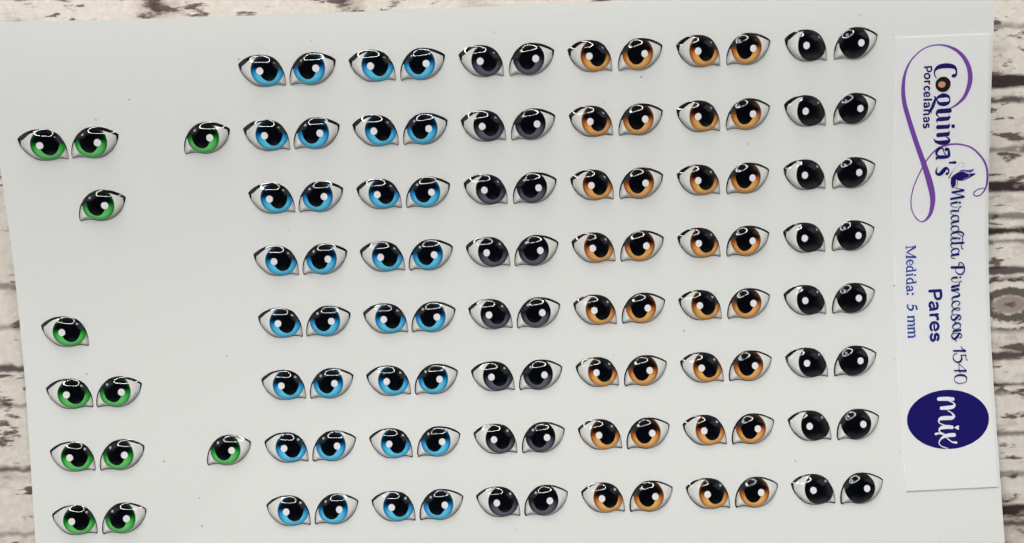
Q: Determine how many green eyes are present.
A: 12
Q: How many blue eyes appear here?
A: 32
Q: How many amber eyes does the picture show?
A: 32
